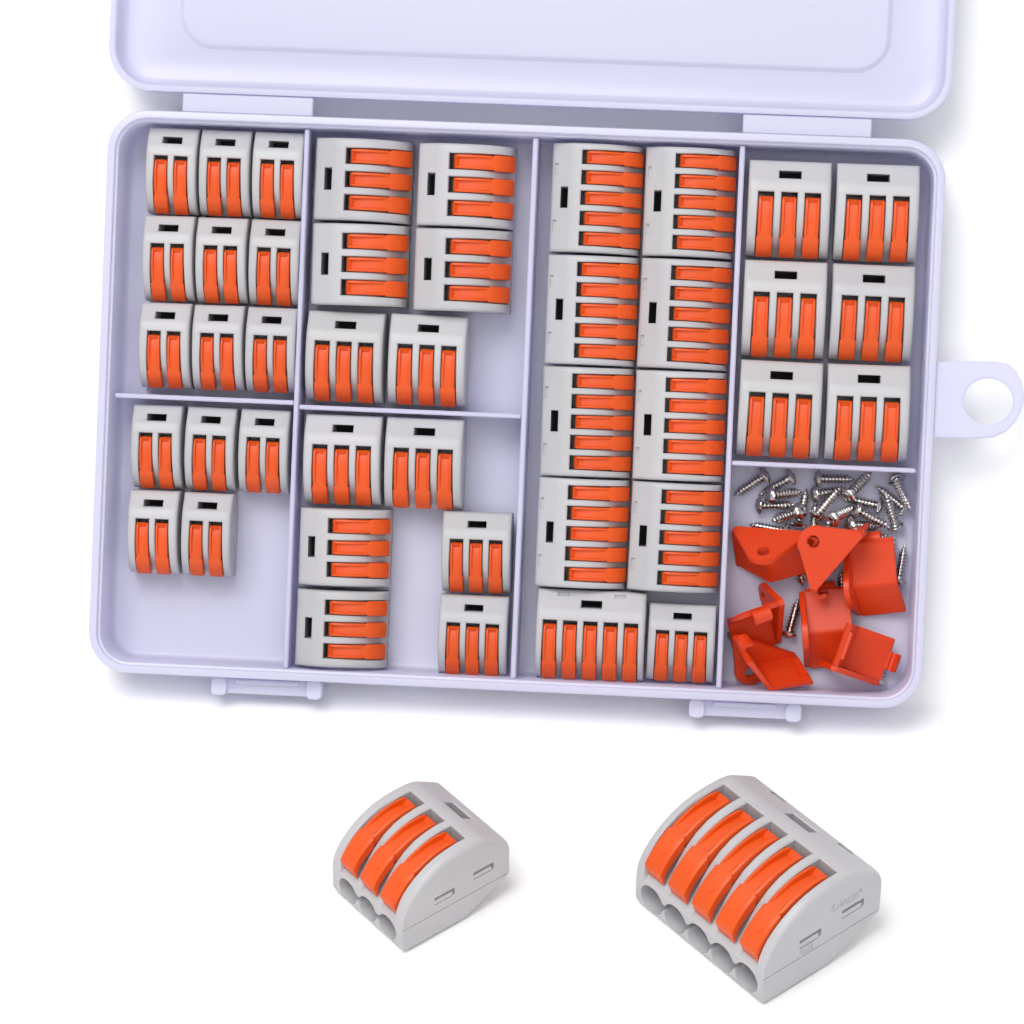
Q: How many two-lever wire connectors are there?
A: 14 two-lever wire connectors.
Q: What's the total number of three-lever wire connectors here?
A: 20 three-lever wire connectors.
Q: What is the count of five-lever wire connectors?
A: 10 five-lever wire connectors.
